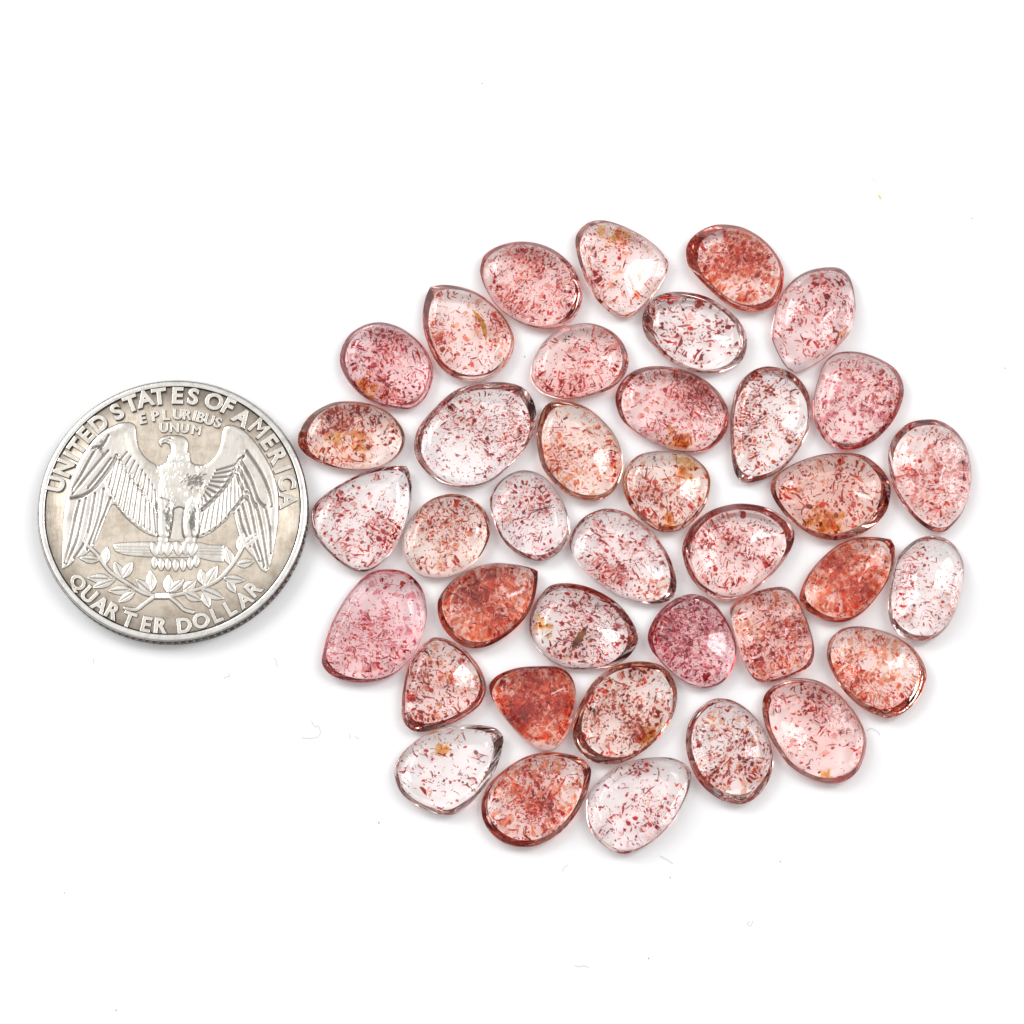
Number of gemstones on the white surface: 38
